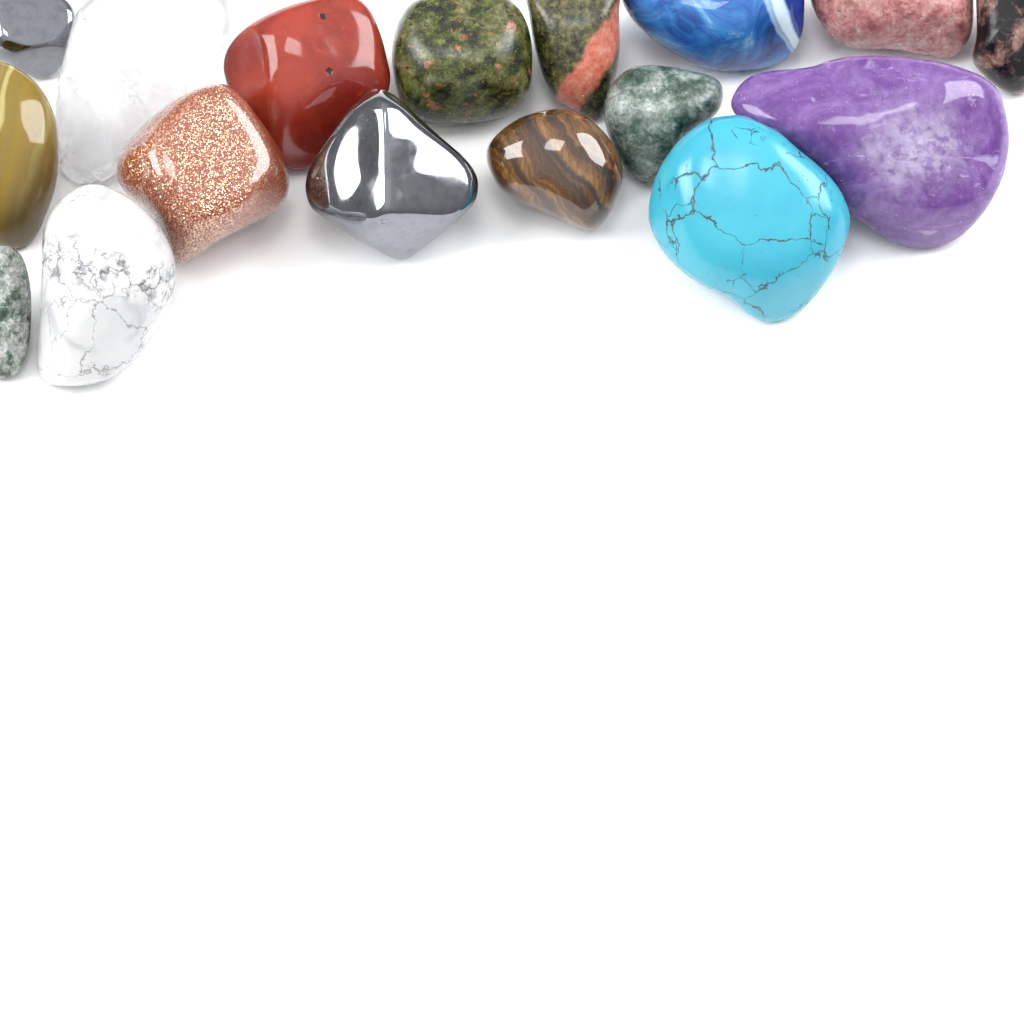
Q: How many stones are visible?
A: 17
